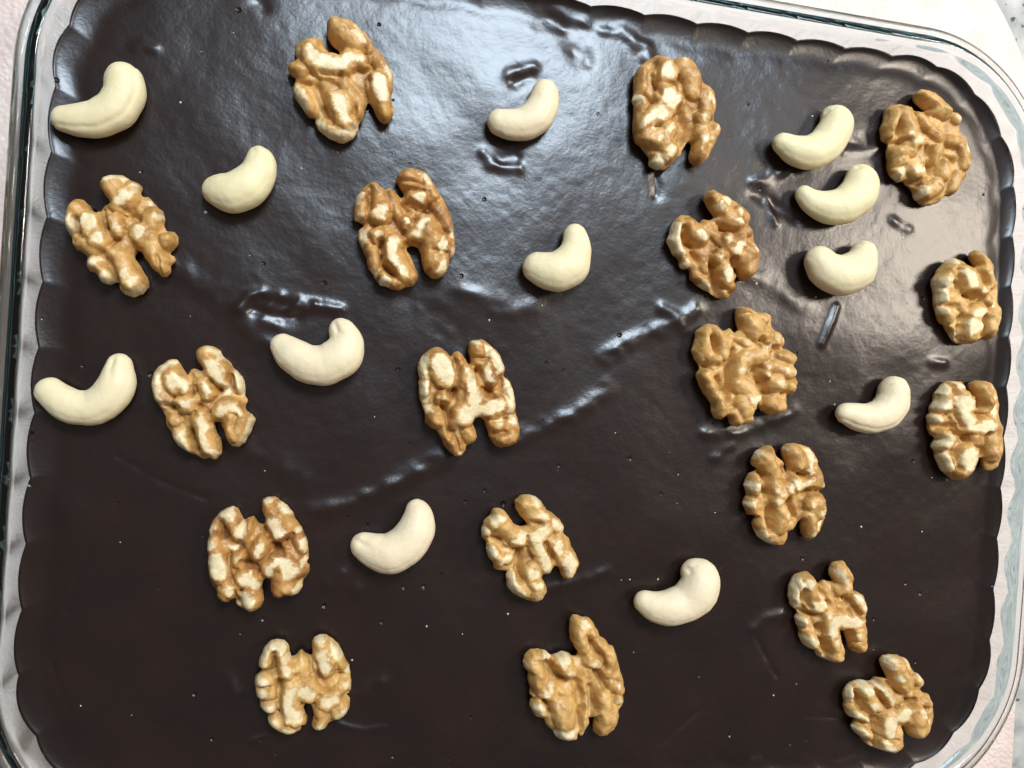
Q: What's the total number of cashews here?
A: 12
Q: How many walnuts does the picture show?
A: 18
